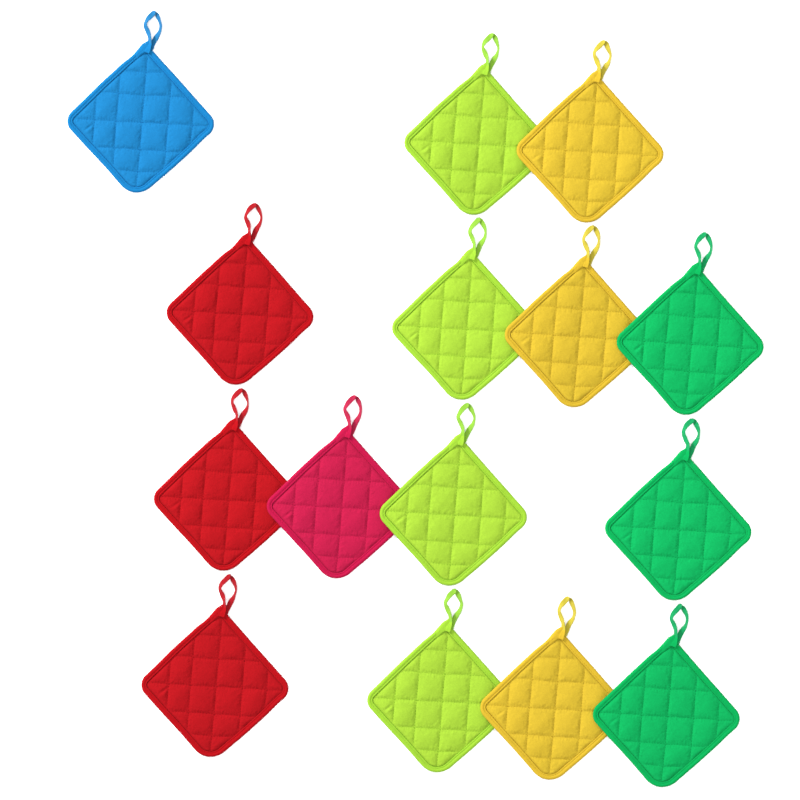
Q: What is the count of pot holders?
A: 15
